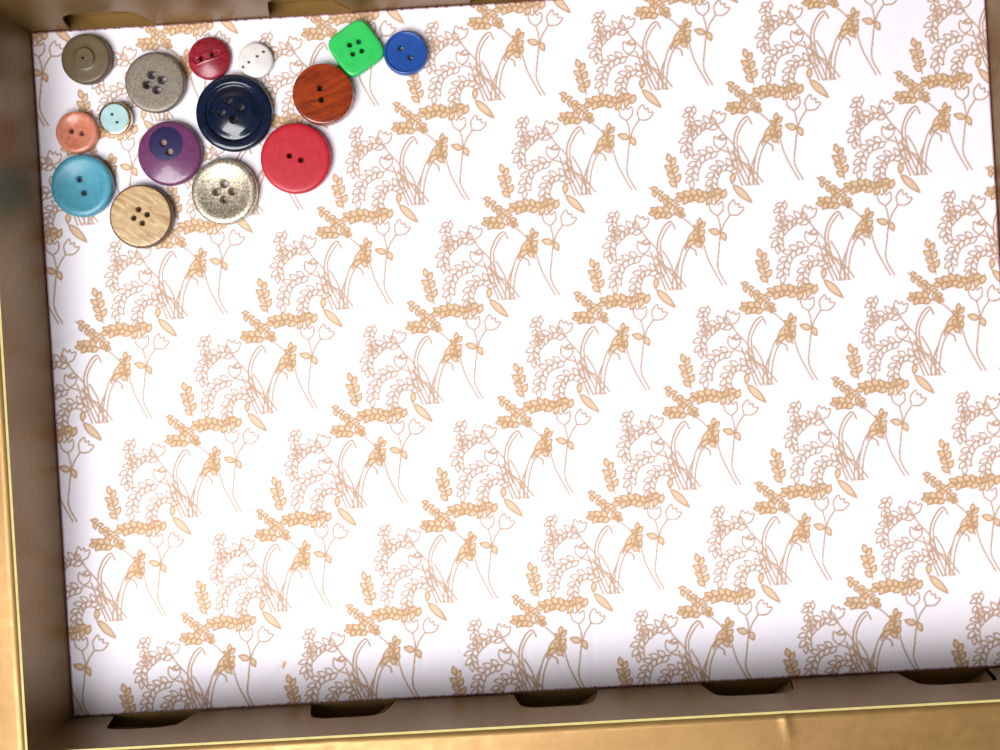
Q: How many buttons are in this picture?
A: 15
